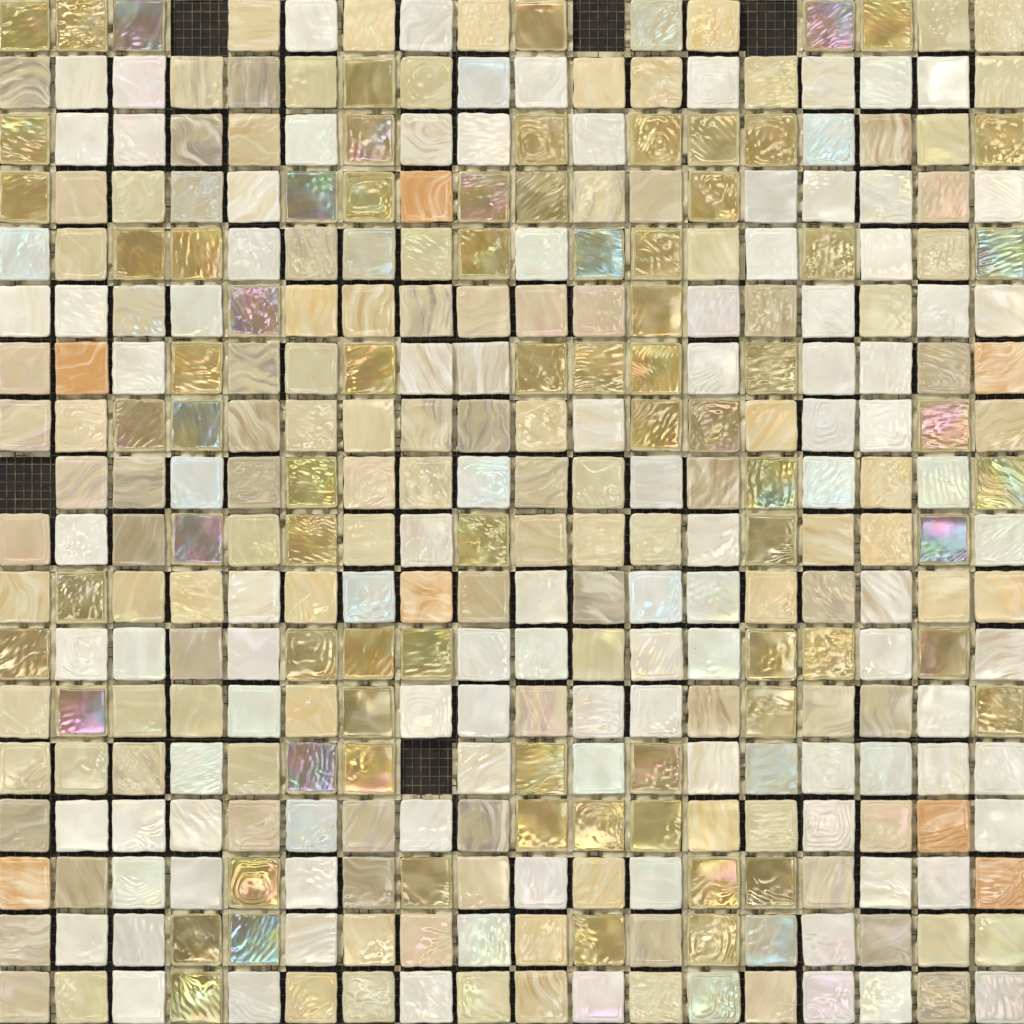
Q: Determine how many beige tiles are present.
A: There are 129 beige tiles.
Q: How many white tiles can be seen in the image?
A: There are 107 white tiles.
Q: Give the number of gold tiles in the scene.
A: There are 76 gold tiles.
